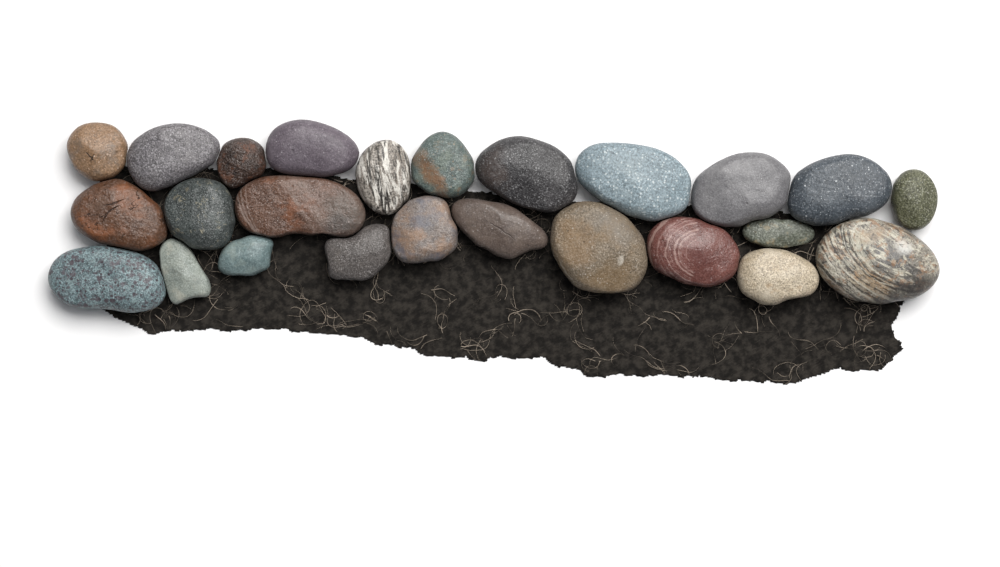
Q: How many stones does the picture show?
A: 25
